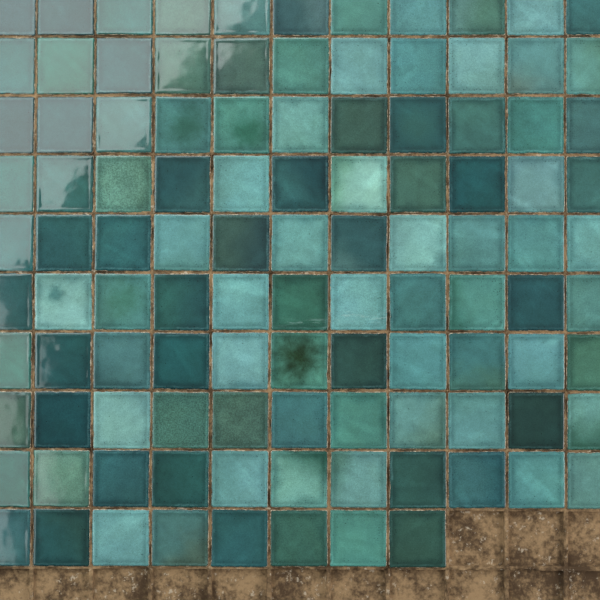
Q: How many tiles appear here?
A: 107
